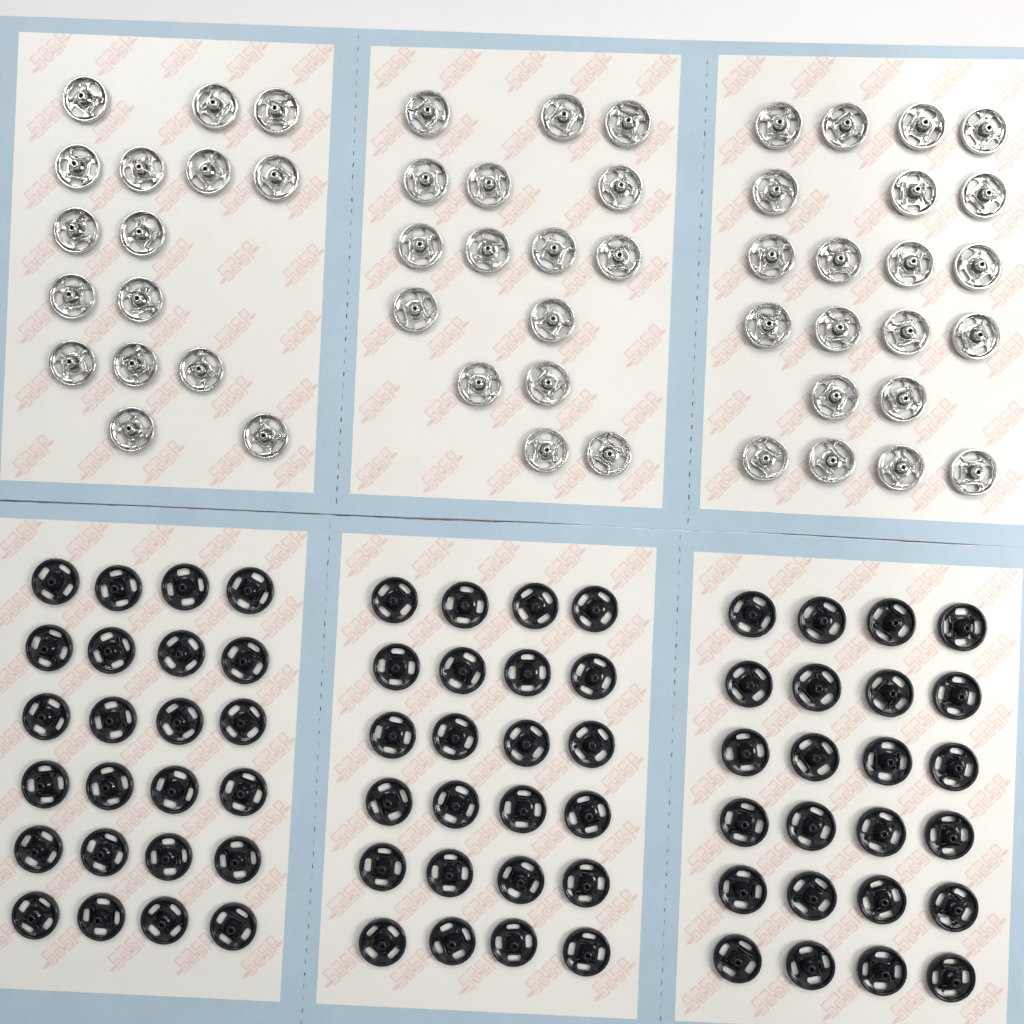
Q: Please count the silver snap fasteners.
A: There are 53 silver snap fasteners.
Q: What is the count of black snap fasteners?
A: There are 72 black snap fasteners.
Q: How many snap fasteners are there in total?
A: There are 125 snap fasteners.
